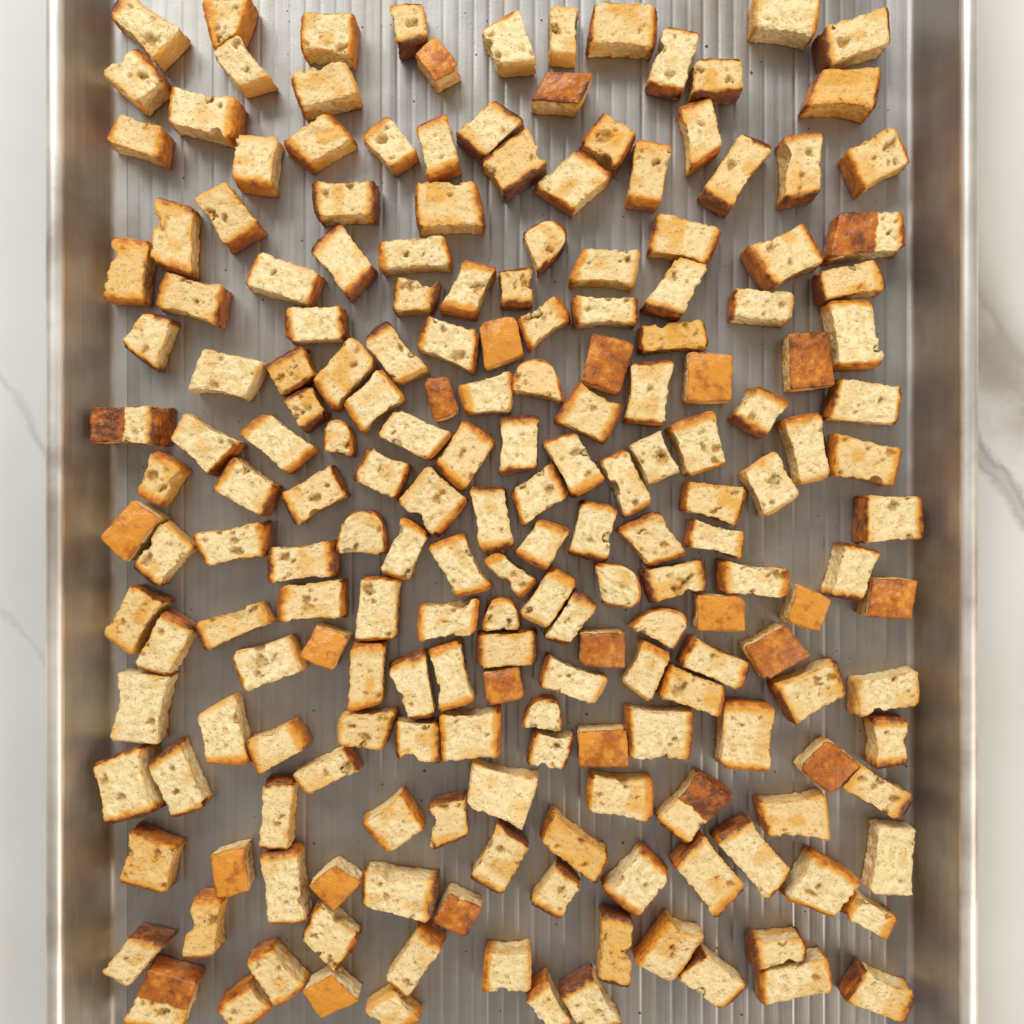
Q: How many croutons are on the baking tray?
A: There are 200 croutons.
